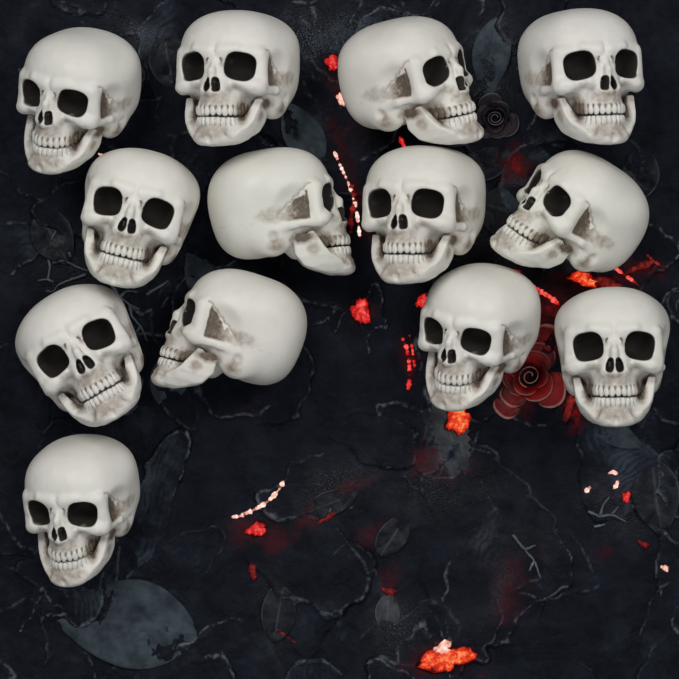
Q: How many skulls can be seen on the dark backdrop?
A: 13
